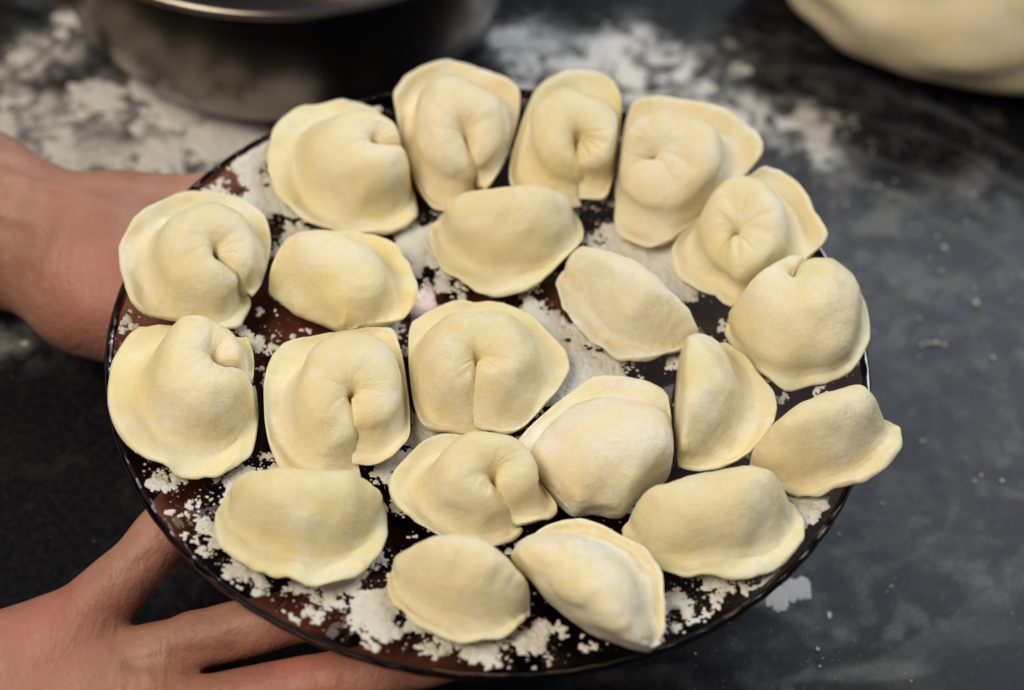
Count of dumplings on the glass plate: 21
